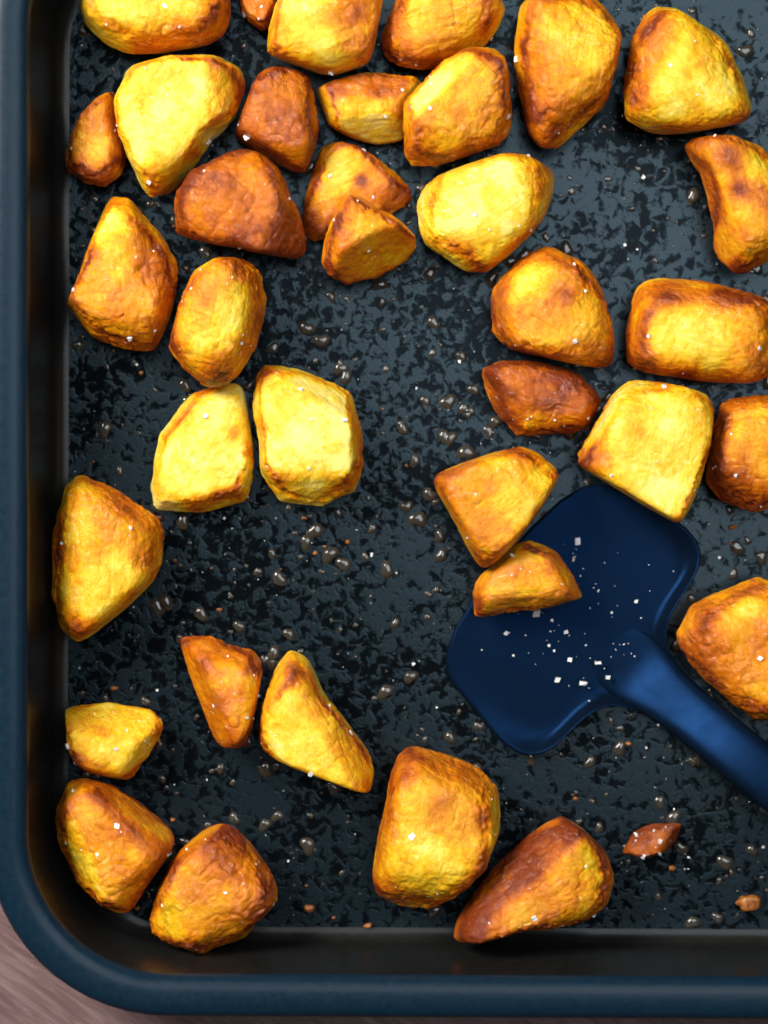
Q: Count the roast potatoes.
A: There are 37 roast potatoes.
